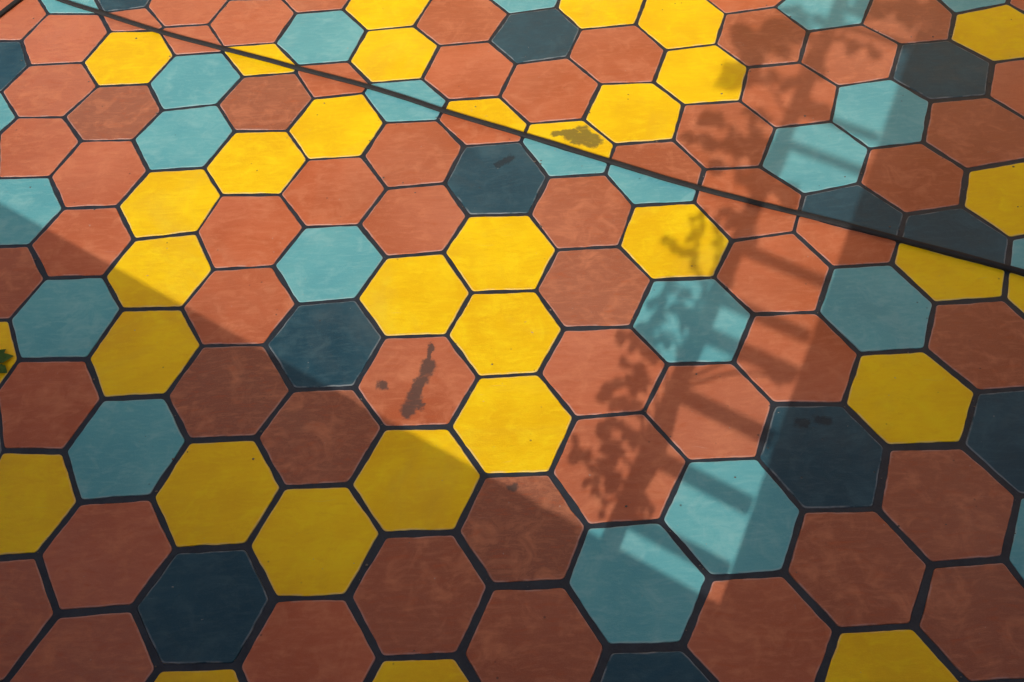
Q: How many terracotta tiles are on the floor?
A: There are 61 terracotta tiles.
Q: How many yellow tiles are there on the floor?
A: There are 33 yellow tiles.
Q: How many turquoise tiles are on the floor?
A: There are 23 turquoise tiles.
